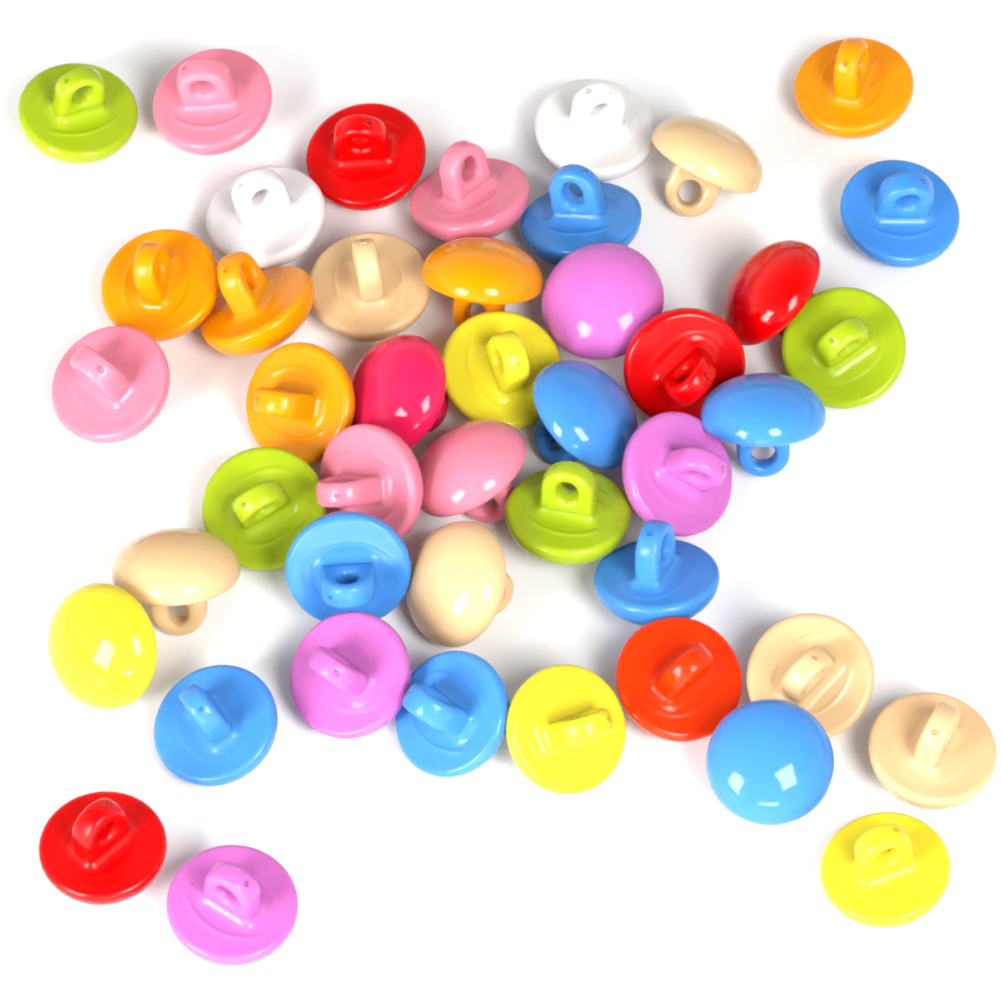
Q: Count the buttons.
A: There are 45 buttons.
